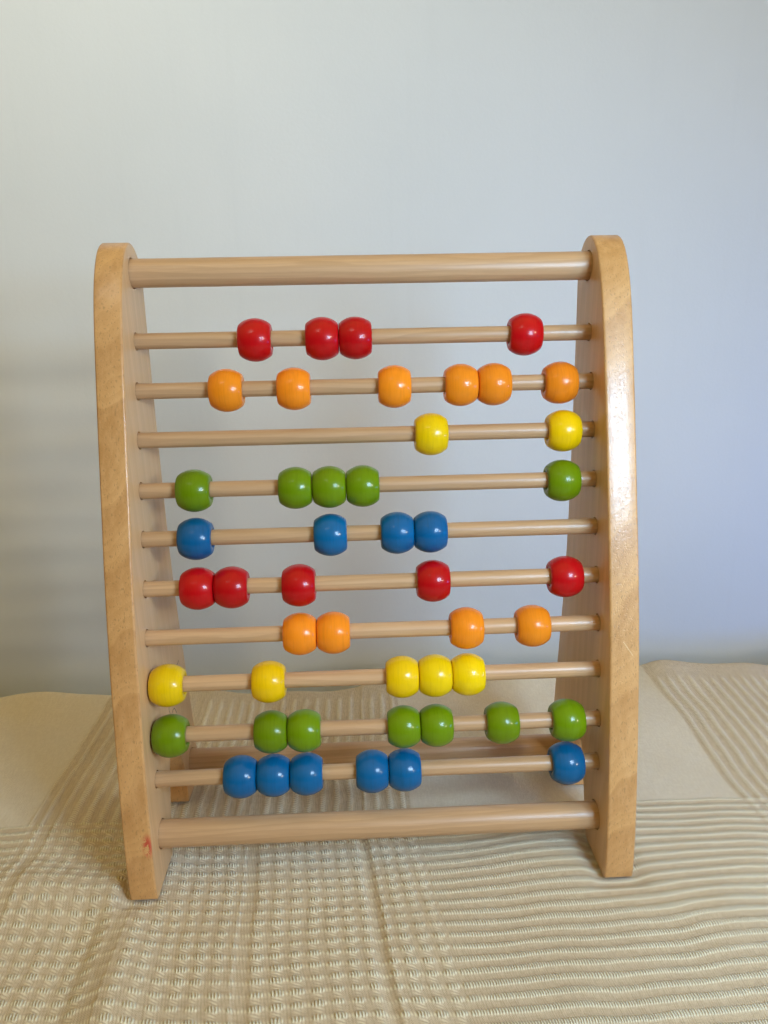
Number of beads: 48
